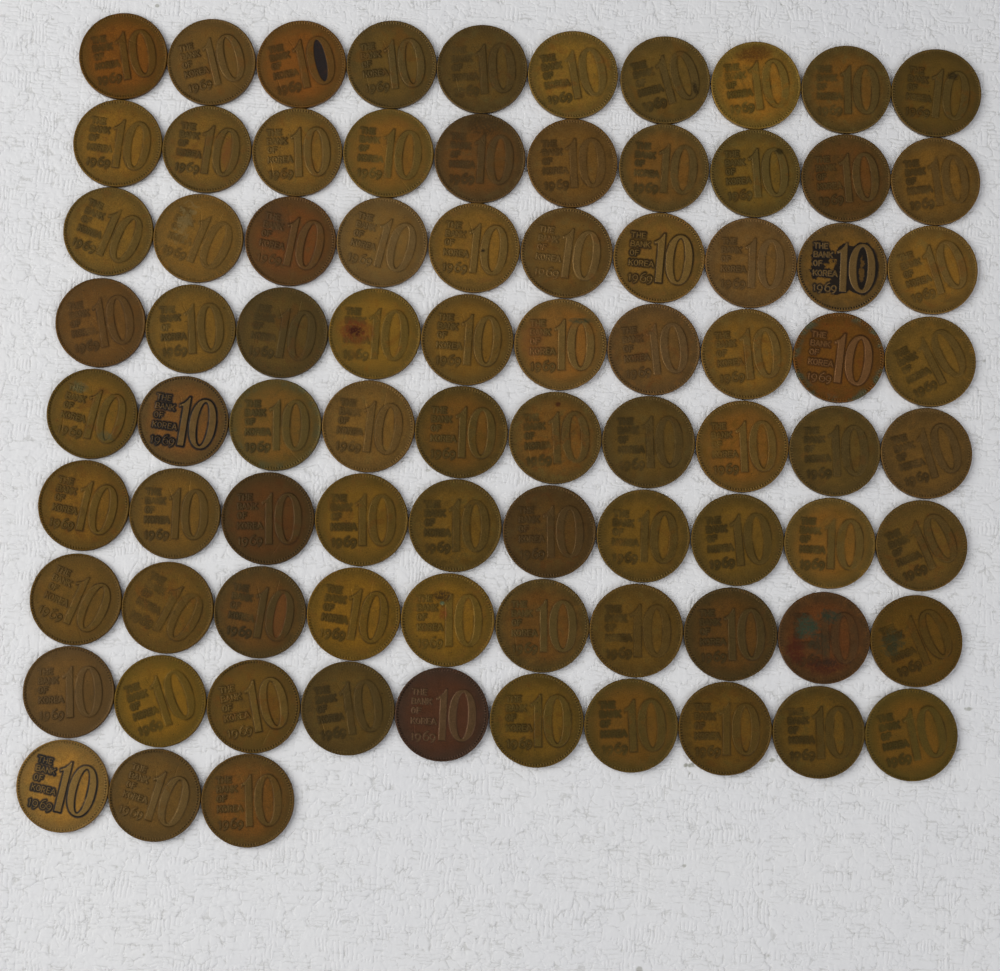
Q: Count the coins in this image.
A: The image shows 83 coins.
